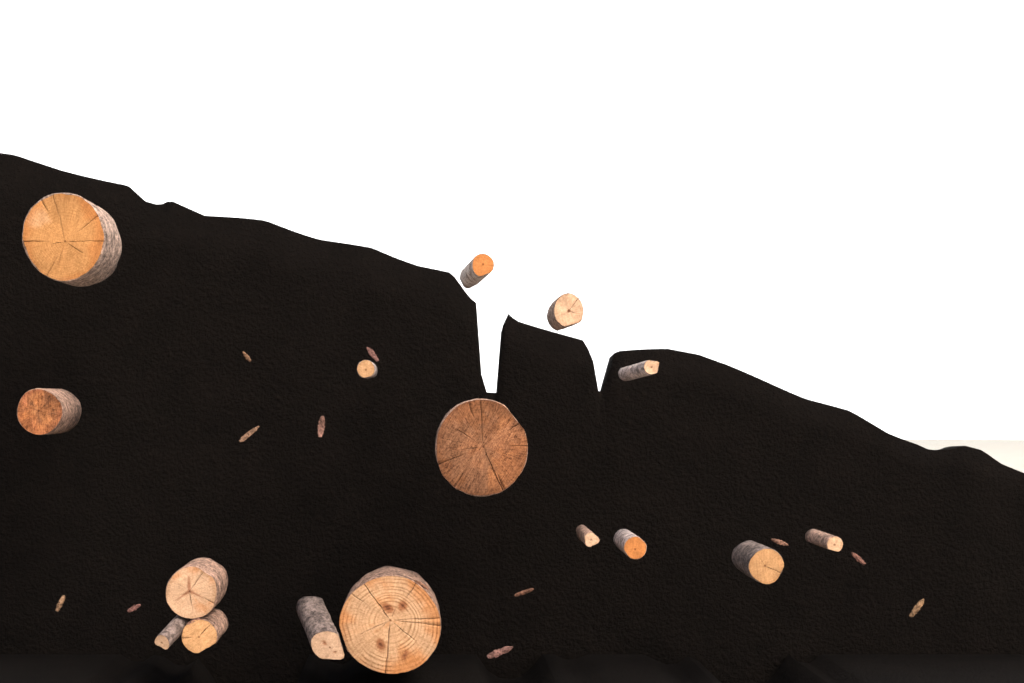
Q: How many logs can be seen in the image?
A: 16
